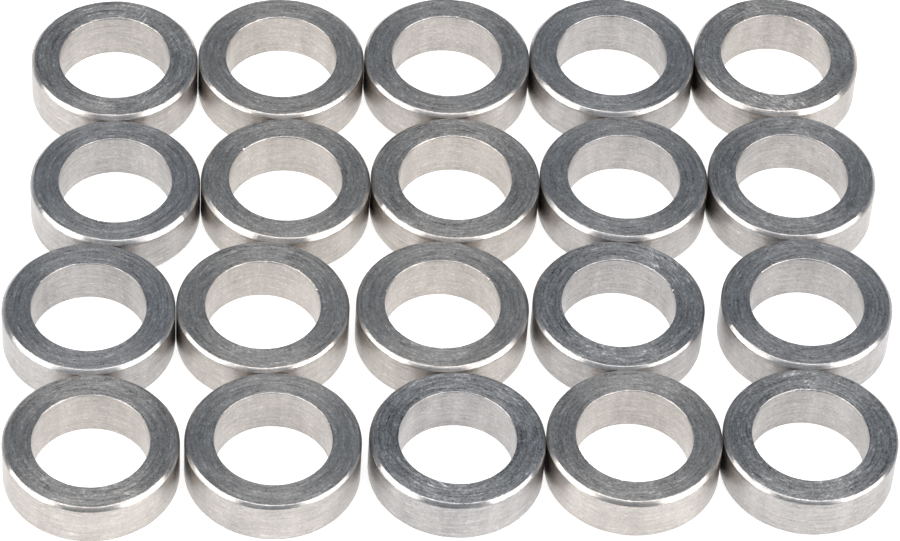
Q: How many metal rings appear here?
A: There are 20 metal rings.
